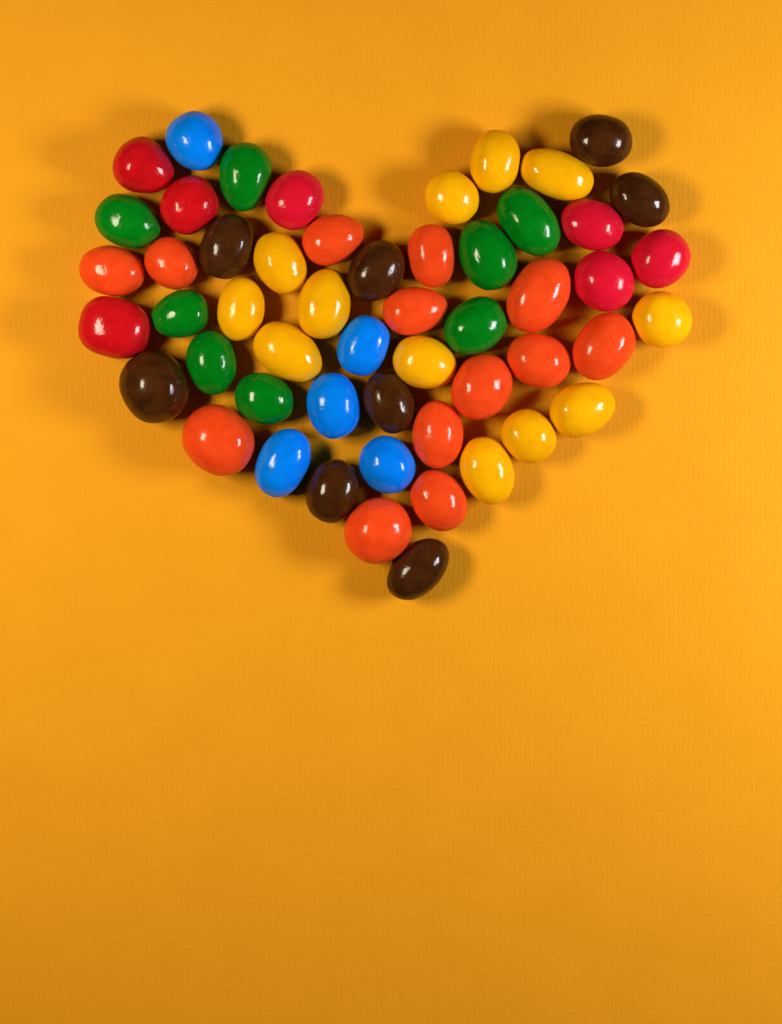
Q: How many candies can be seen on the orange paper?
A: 53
